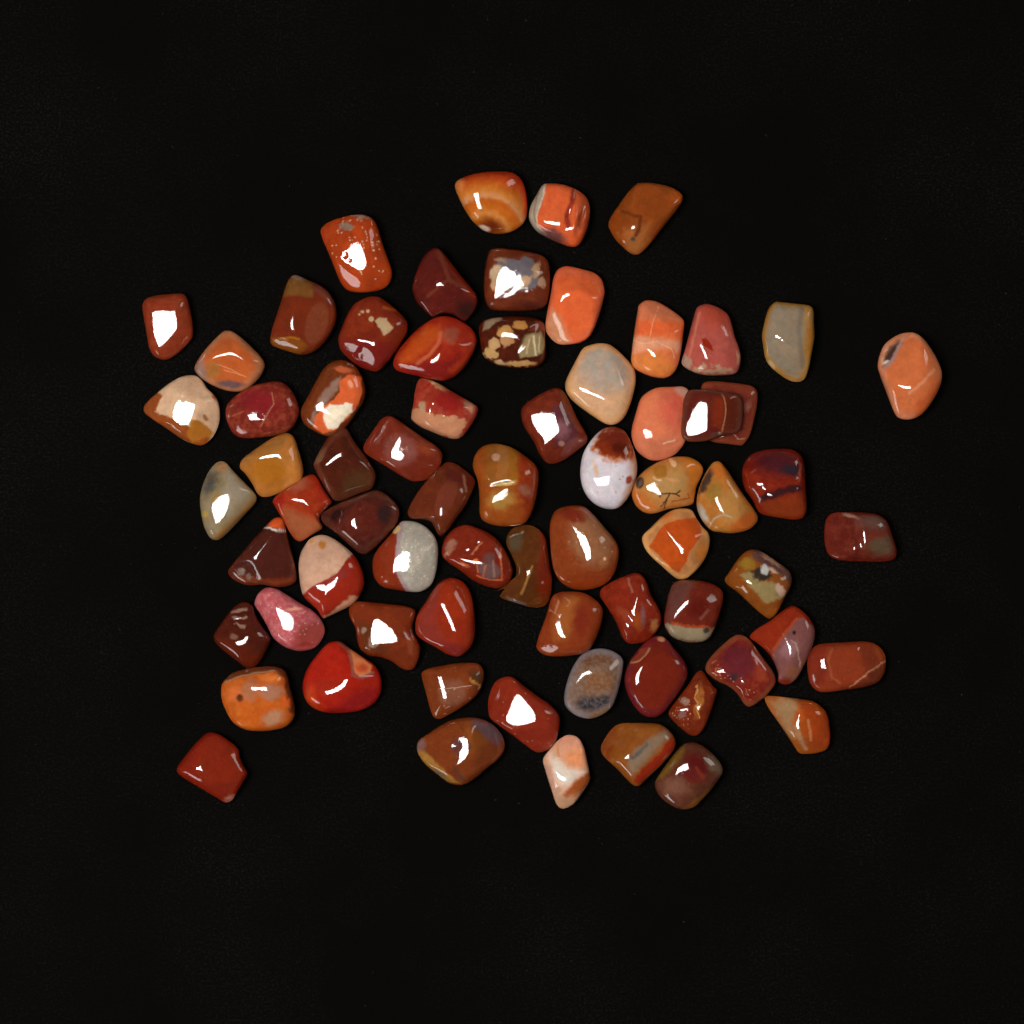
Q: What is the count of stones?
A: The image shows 70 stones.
